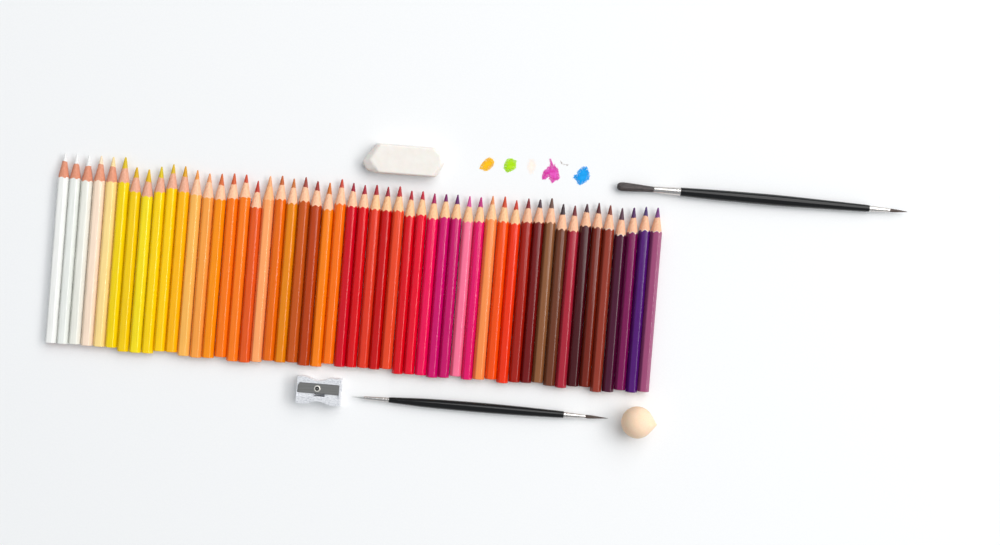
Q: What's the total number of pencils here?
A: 51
